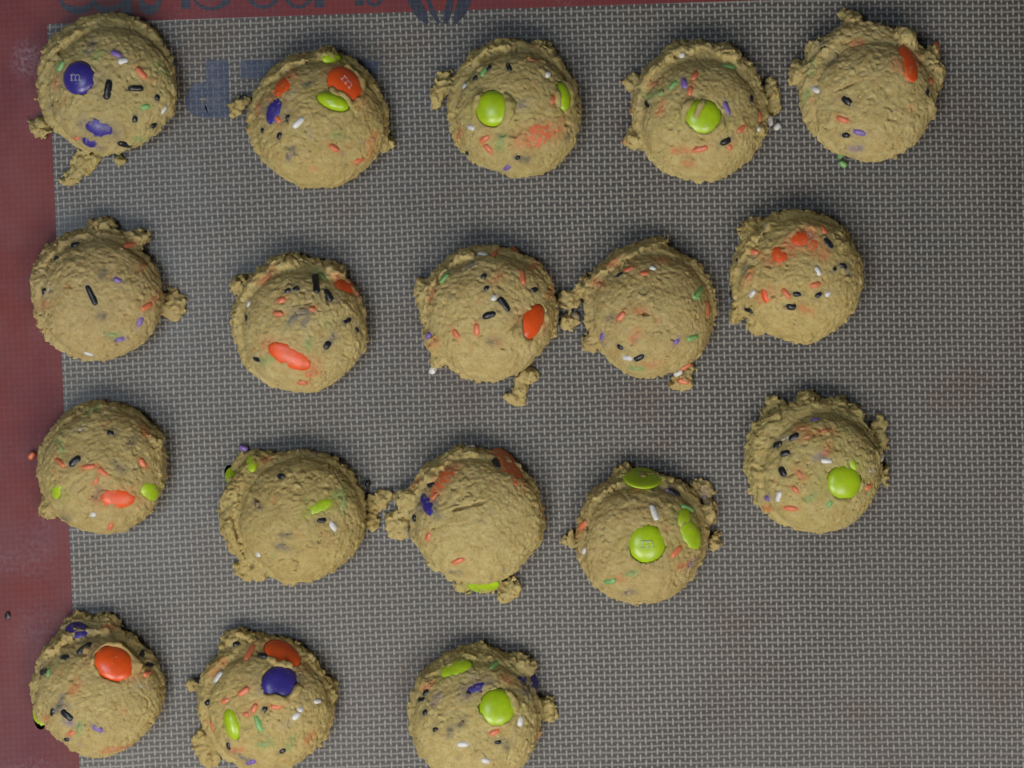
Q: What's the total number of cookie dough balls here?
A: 18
